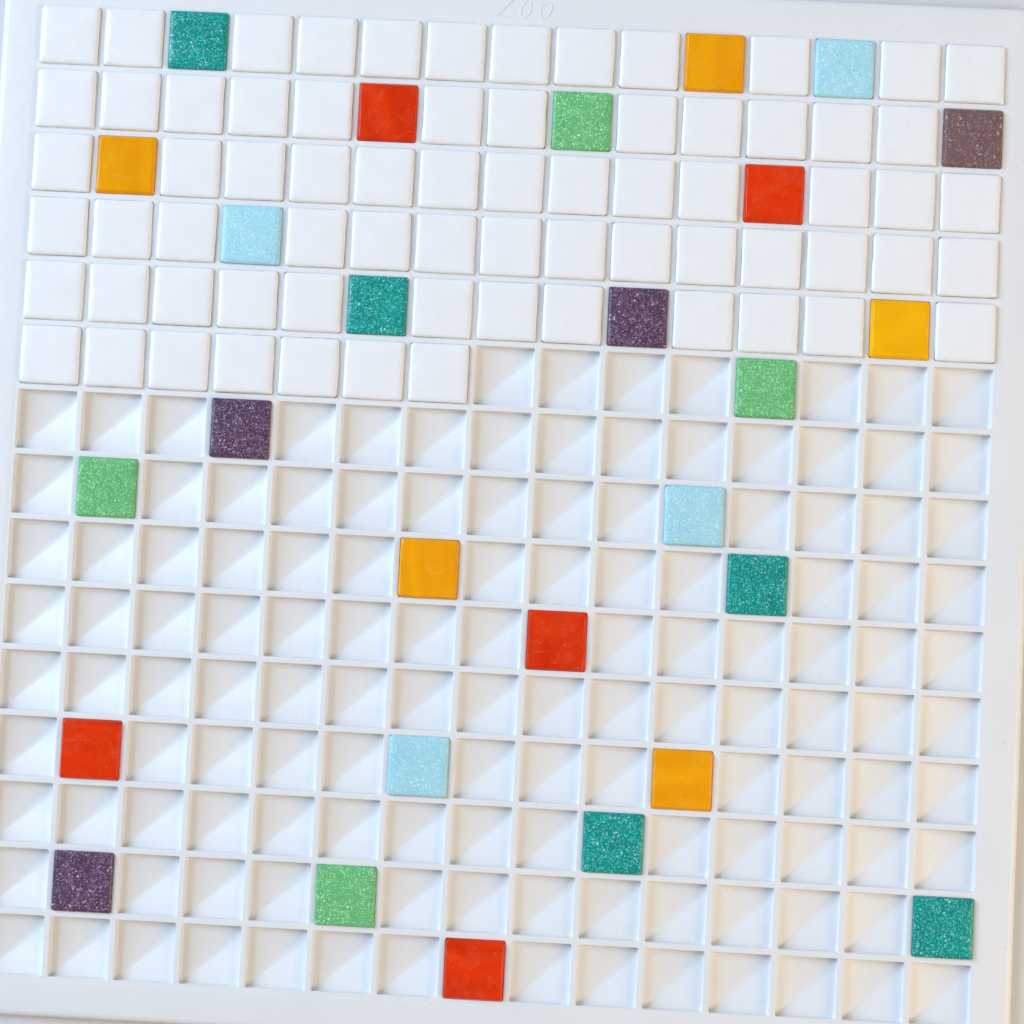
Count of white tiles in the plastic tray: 70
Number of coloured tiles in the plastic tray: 27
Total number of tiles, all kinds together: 97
